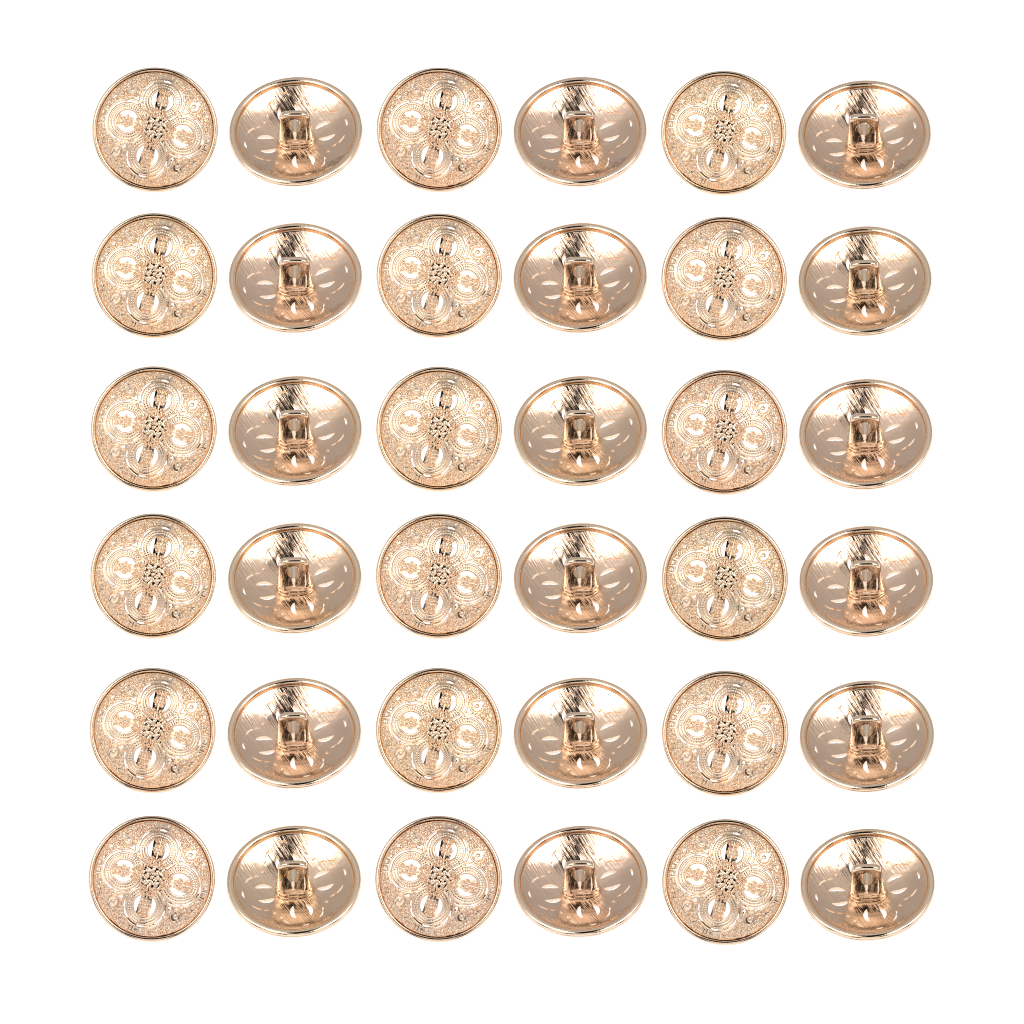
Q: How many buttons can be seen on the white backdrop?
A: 36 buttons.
